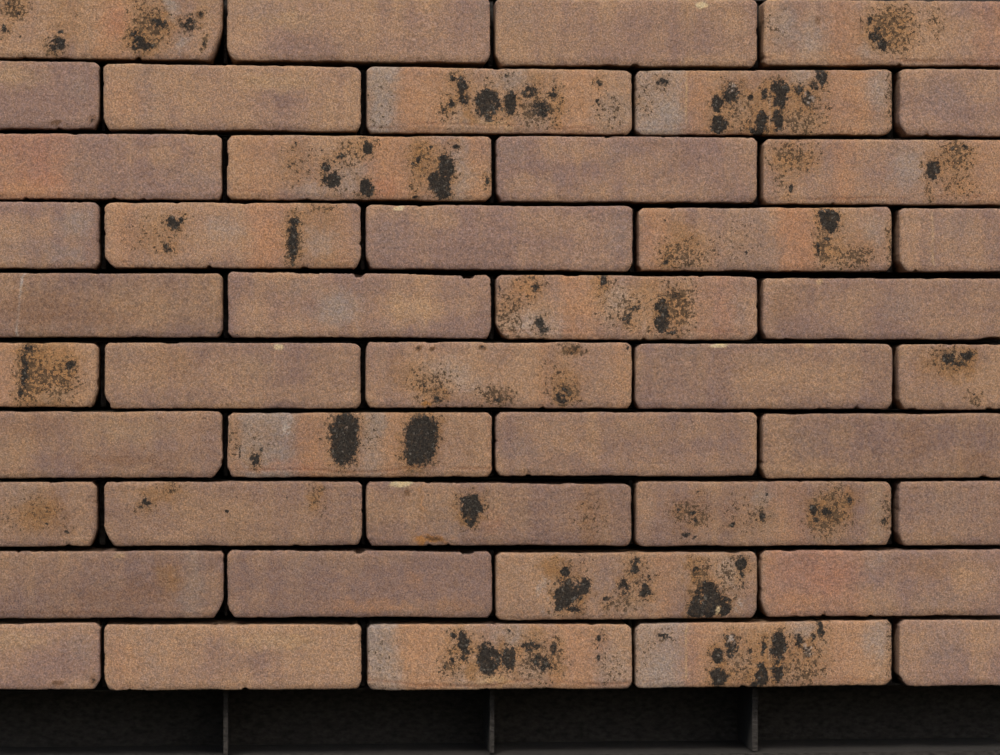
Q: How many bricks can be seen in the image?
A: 45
